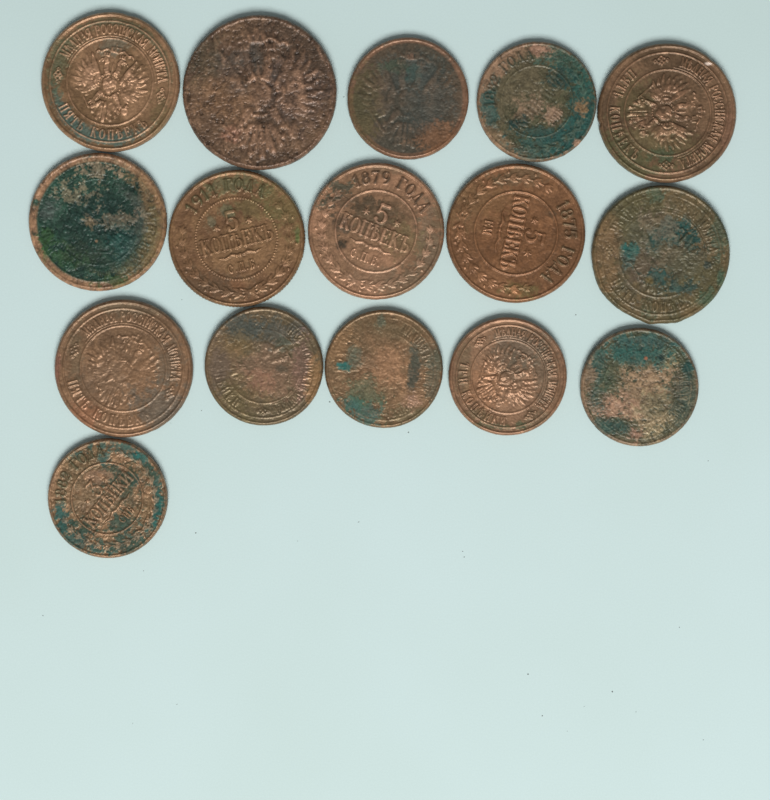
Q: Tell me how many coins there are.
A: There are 16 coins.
